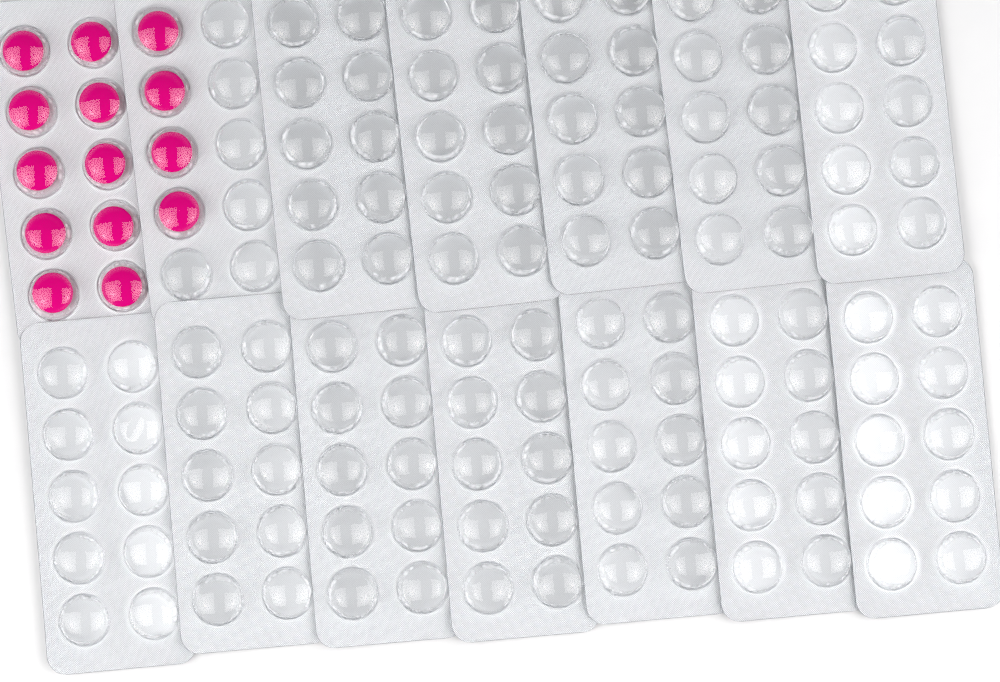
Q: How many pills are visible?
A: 14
